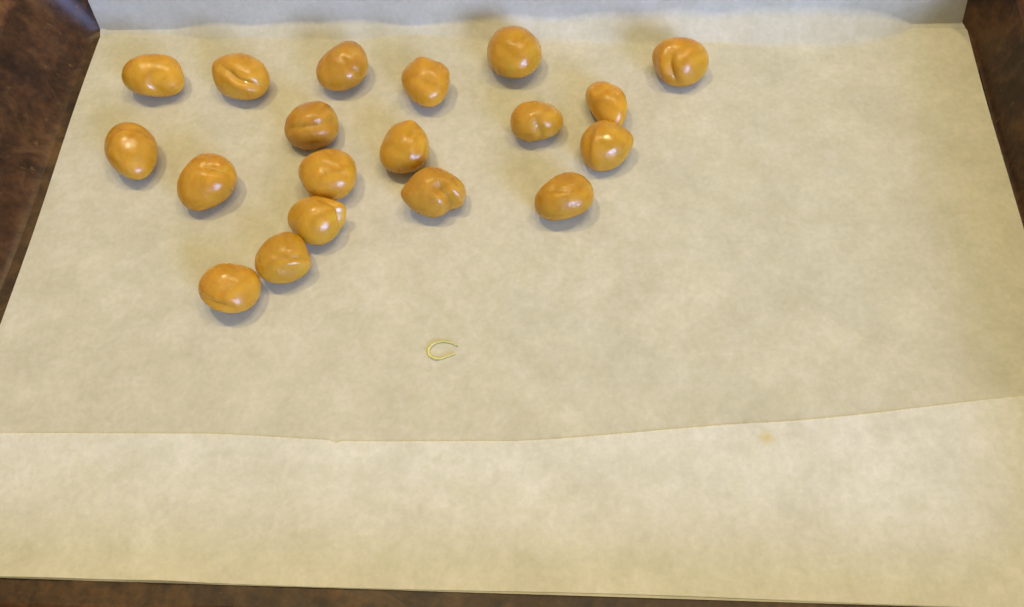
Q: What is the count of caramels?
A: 19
